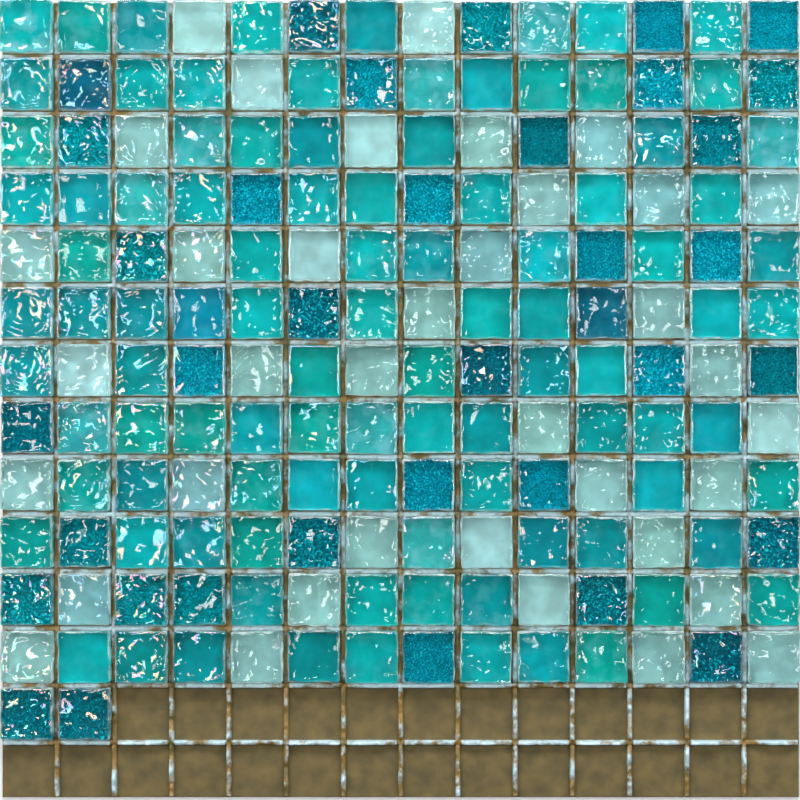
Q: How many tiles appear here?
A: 170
